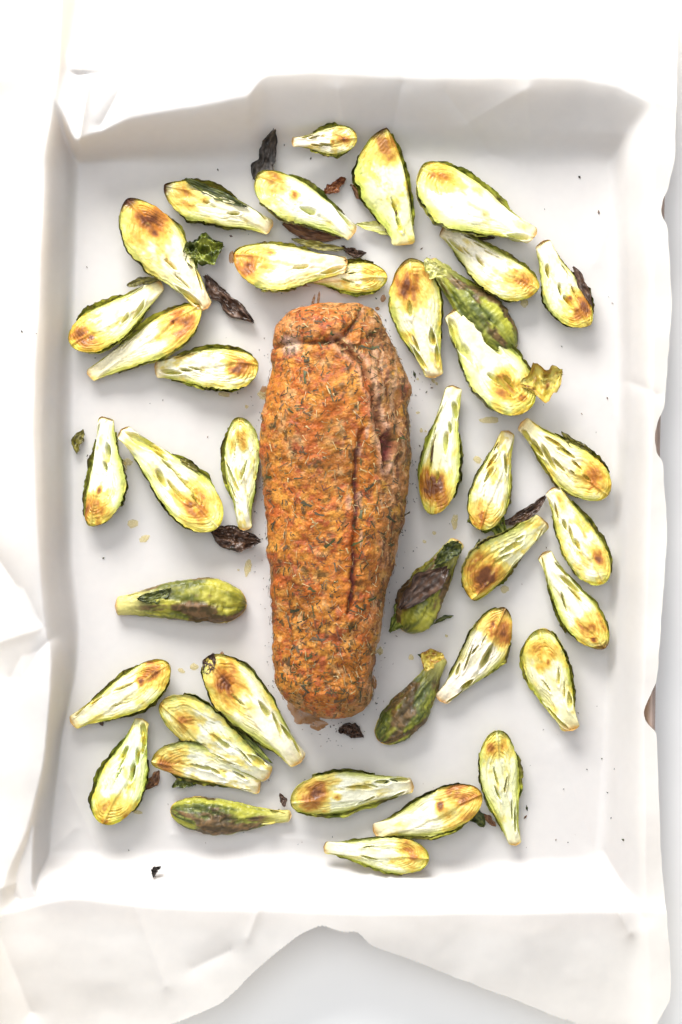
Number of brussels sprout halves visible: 40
